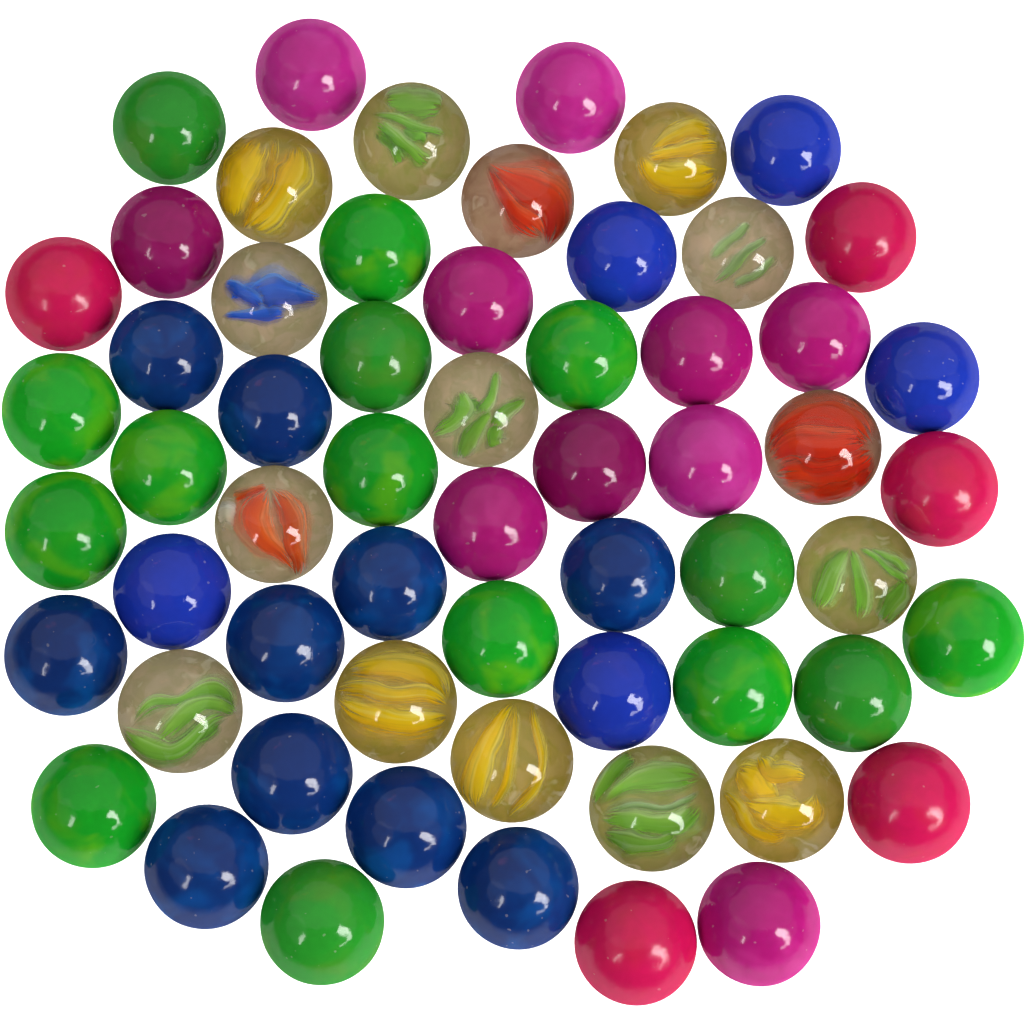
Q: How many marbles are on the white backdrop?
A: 60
